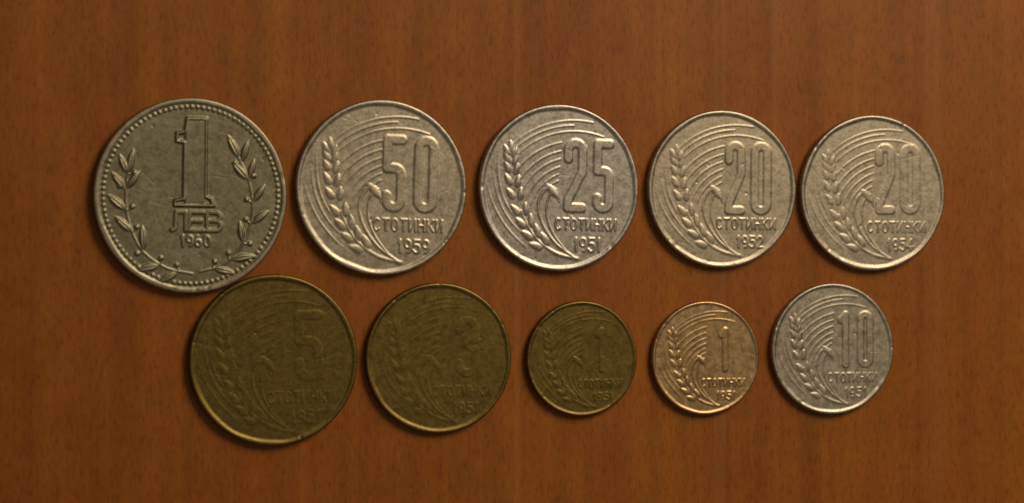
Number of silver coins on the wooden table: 6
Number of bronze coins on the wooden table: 4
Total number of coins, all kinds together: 10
